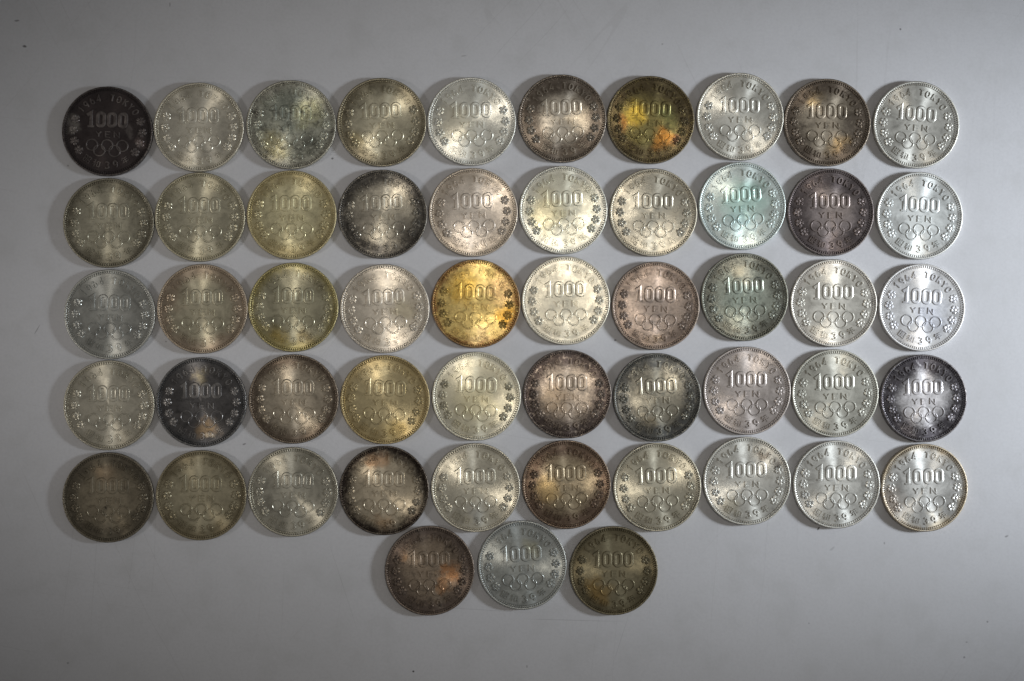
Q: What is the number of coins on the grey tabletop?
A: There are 53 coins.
